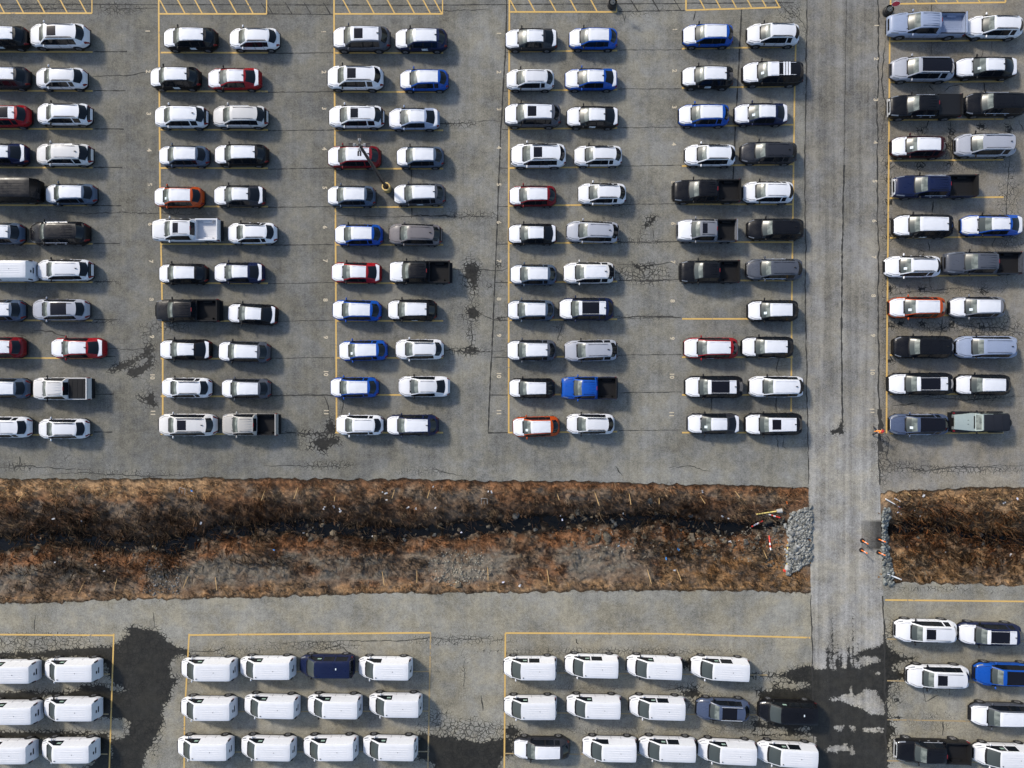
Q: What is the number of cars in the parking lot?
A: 122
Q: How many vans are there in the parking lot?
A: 33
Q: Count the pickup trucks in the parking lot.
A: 14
